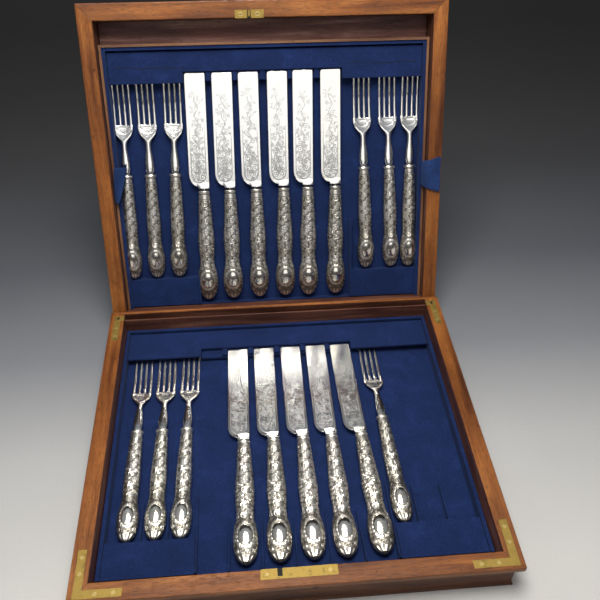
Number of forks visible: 10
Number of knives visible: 11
